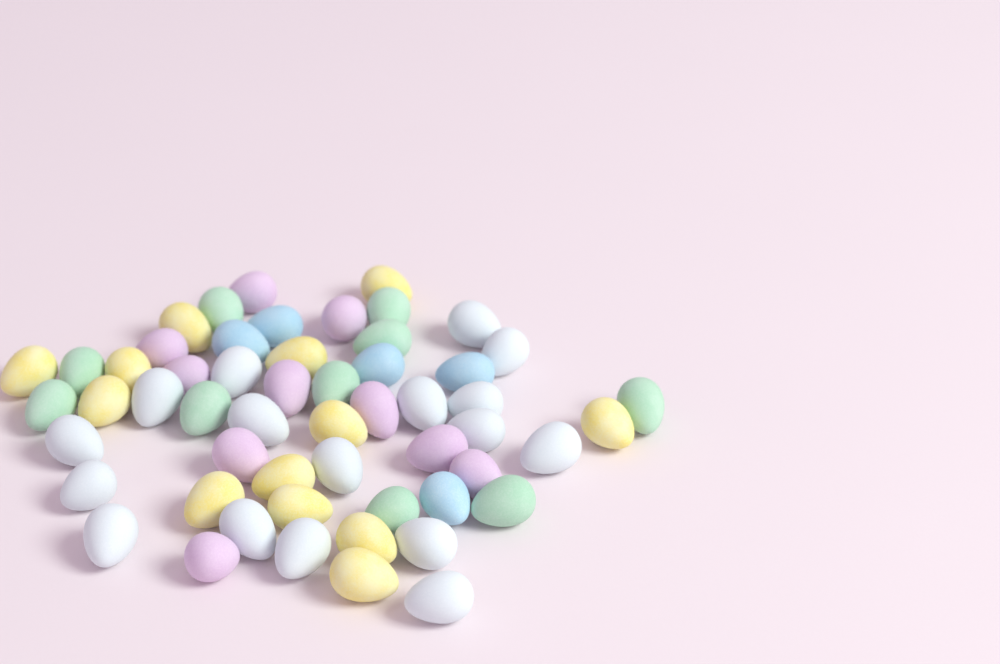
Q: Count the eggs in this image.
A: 55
